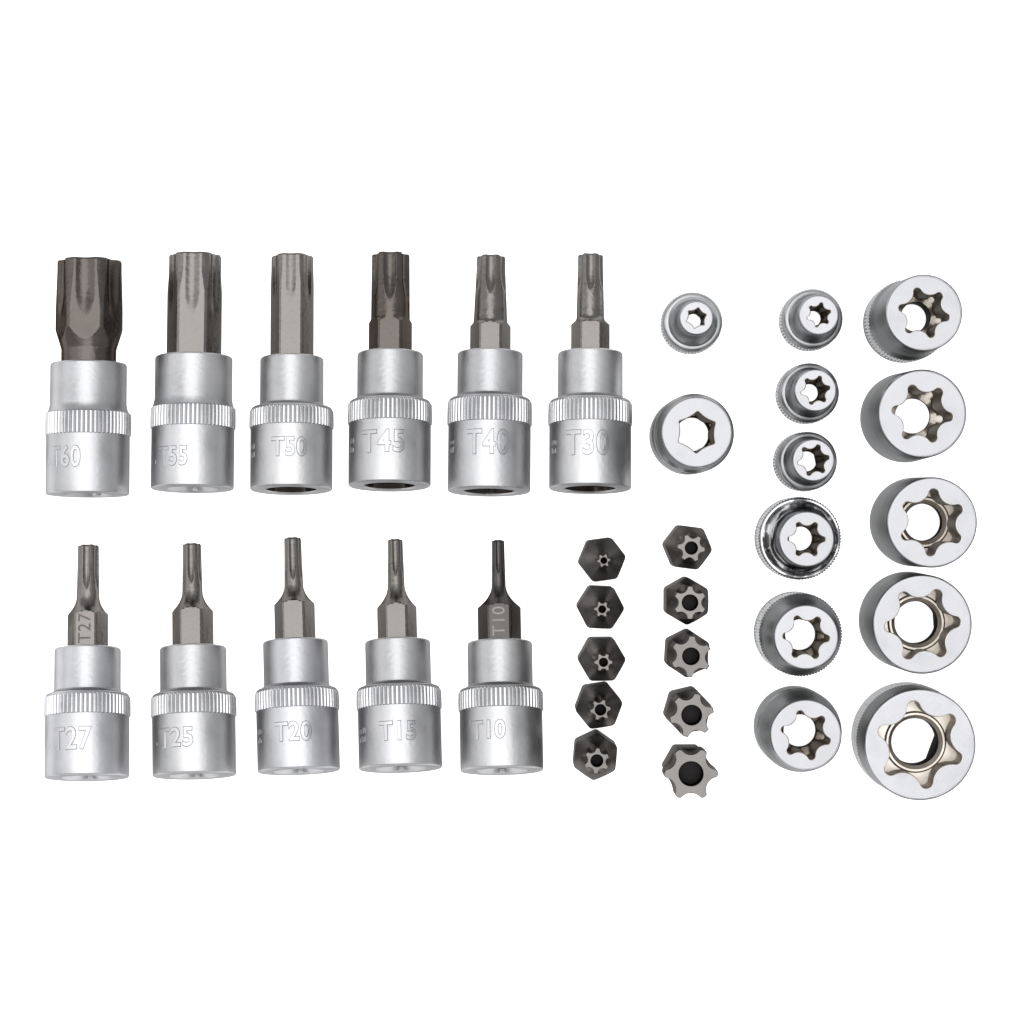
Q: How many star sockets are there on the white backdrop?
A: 13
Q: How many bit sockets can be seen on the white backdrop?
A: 11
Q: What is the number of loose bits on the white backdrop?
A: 10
